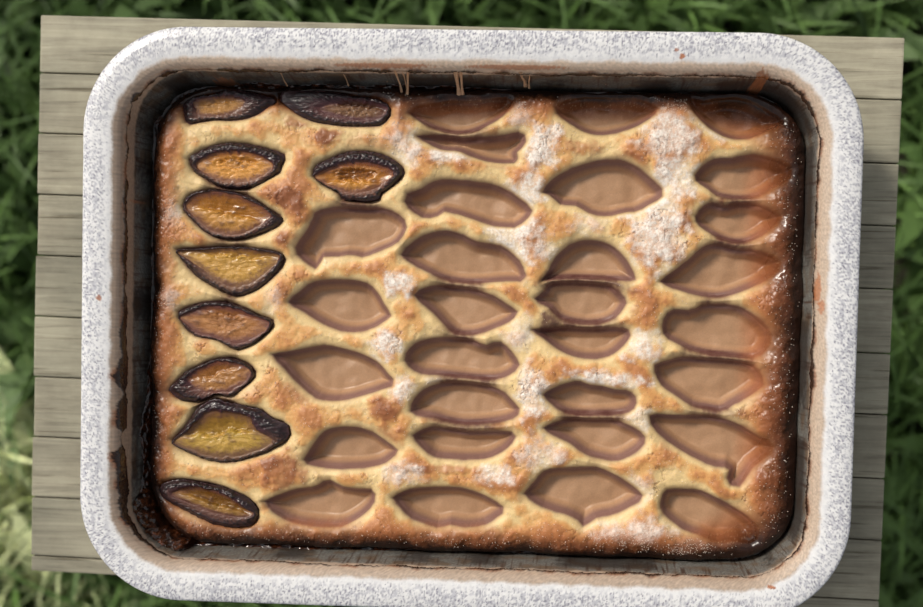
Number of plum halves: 10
